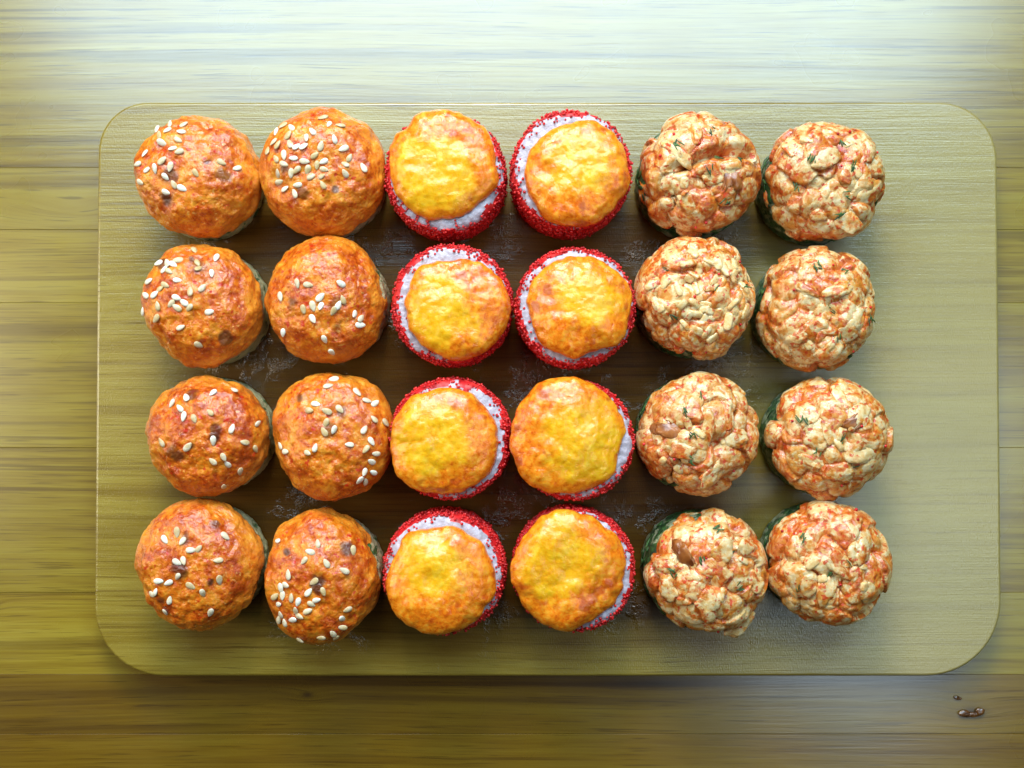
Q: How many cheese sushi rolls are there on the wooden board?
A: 8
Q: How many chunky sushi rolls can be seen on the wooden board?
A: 8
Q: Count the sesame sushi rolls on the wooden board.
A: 8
